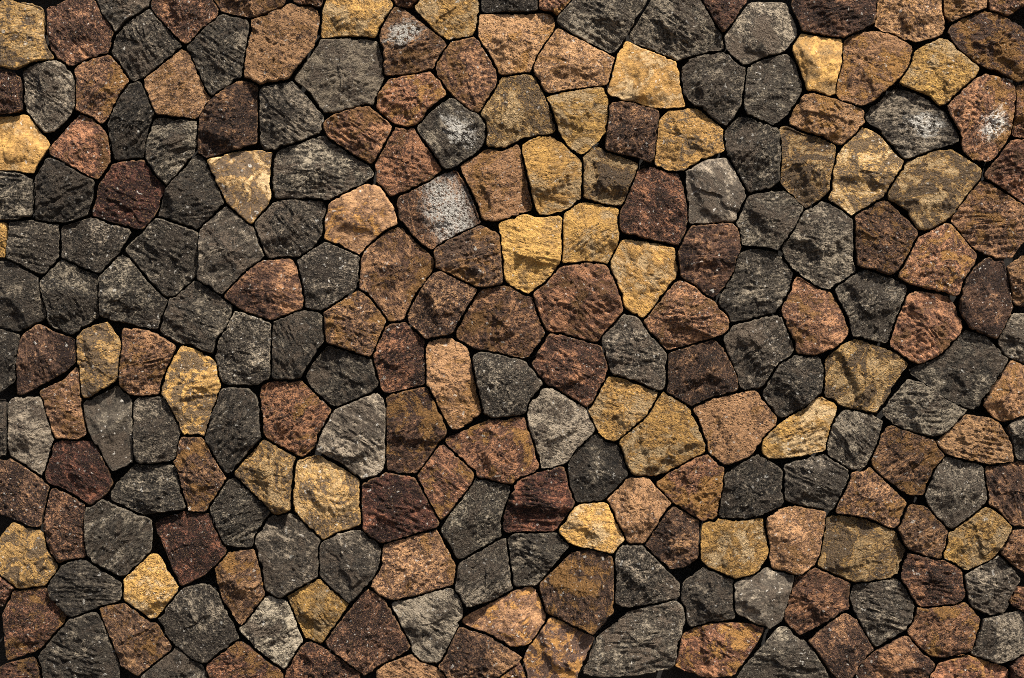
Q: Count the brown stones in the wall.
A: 106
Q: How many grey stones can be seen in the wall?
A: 82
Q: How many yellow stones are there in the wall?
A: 35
